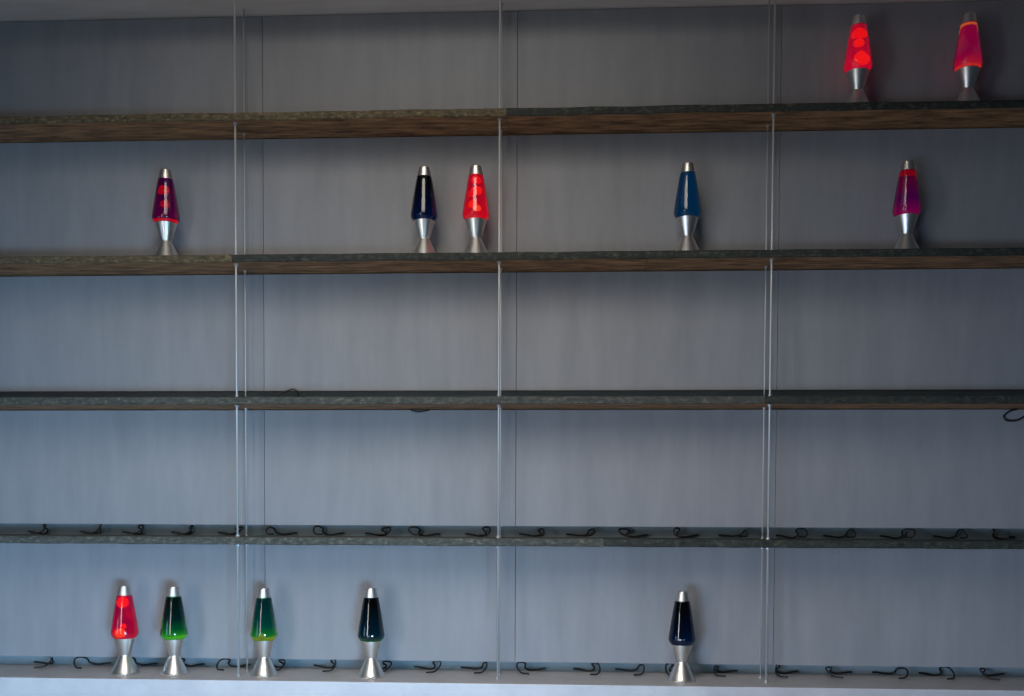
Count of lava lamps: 12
